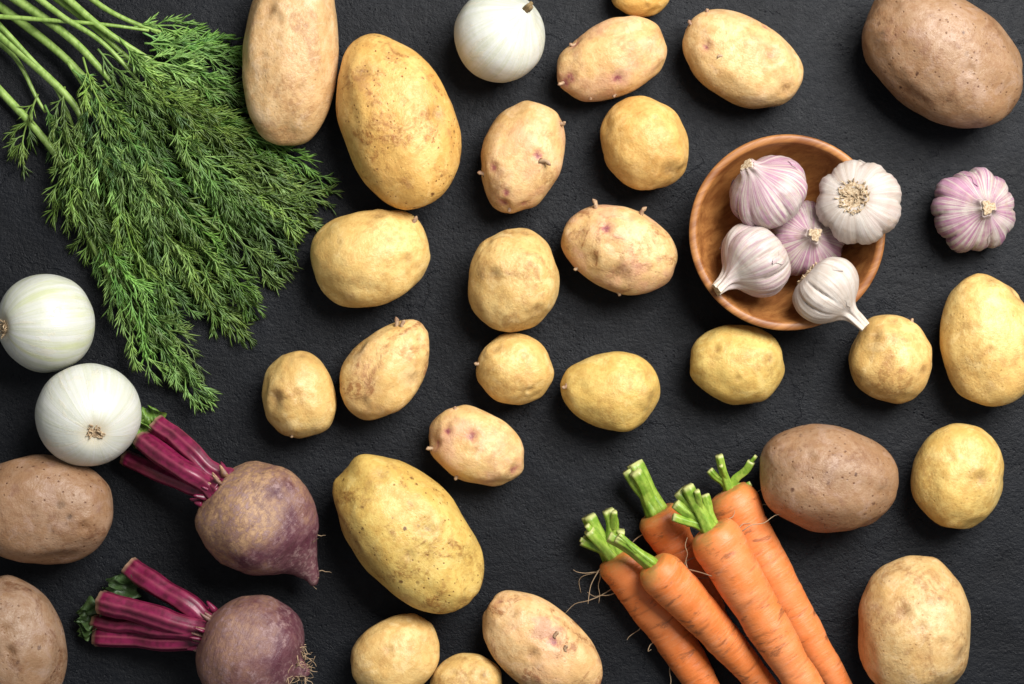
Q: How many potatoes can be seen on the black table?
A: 28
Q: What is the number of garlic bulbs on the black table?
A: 6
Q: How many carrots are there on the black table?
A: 5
